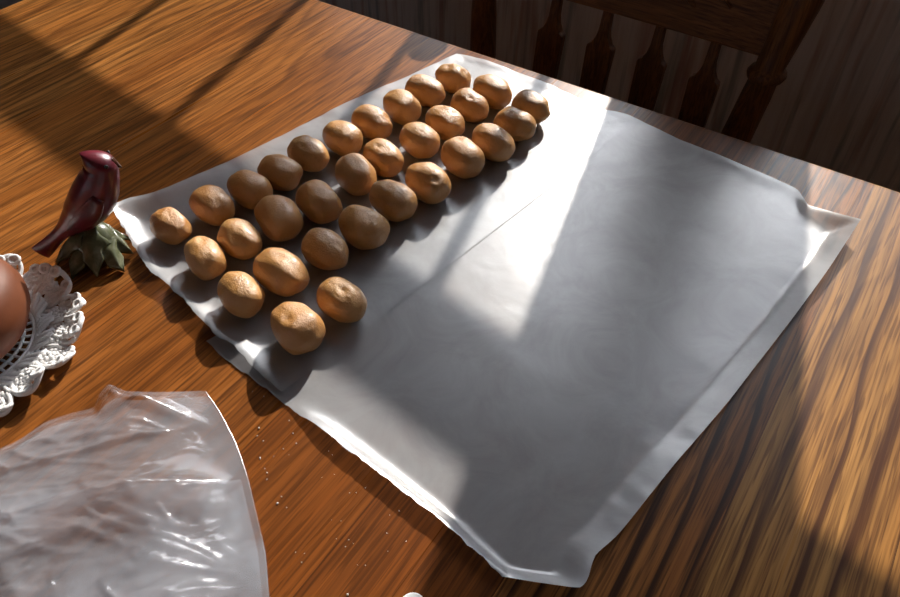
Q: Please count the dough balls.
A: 32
